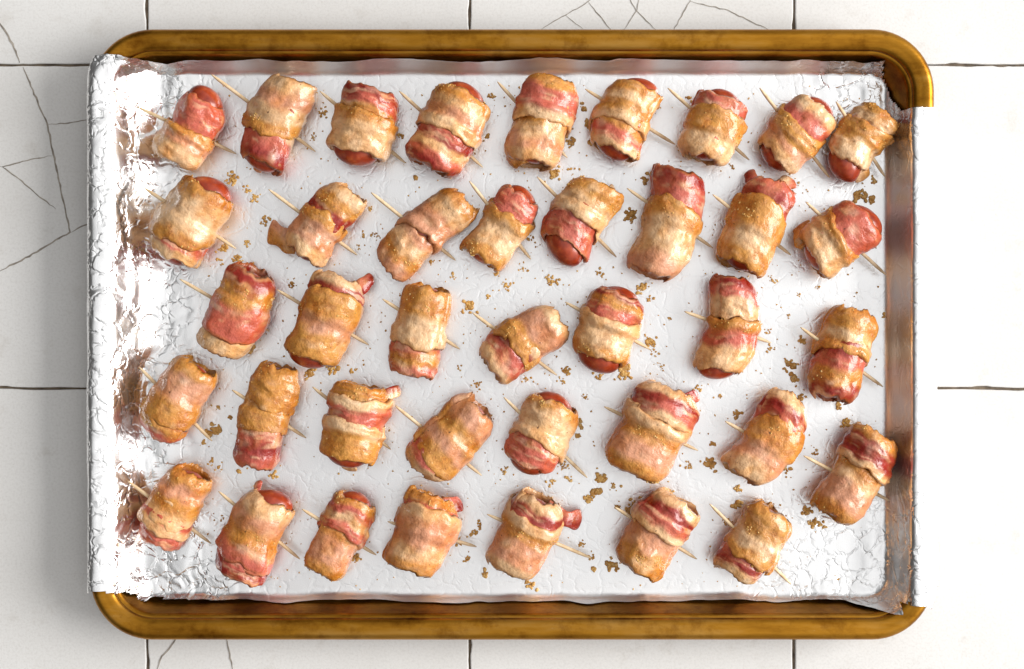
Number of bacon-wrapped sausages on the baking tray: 39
